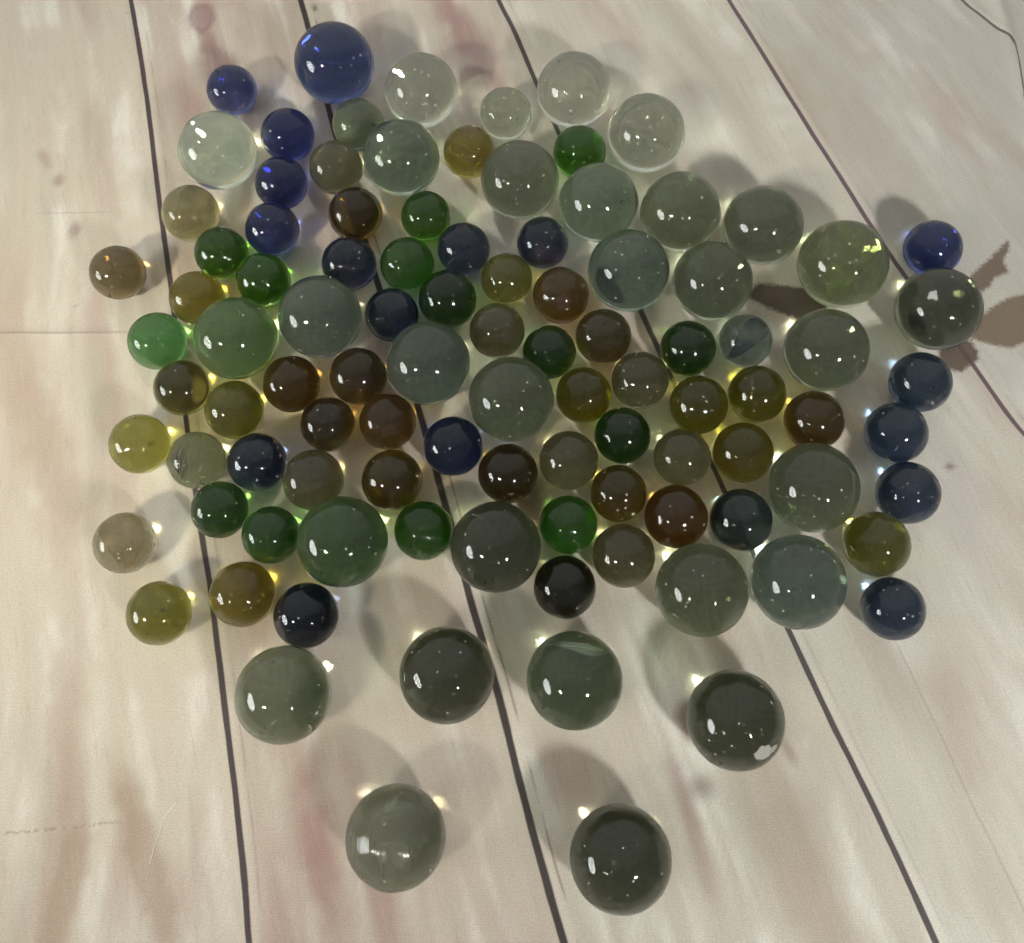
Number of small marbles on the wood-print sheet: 71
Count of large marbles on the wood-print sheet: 30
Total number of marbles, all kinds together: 101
